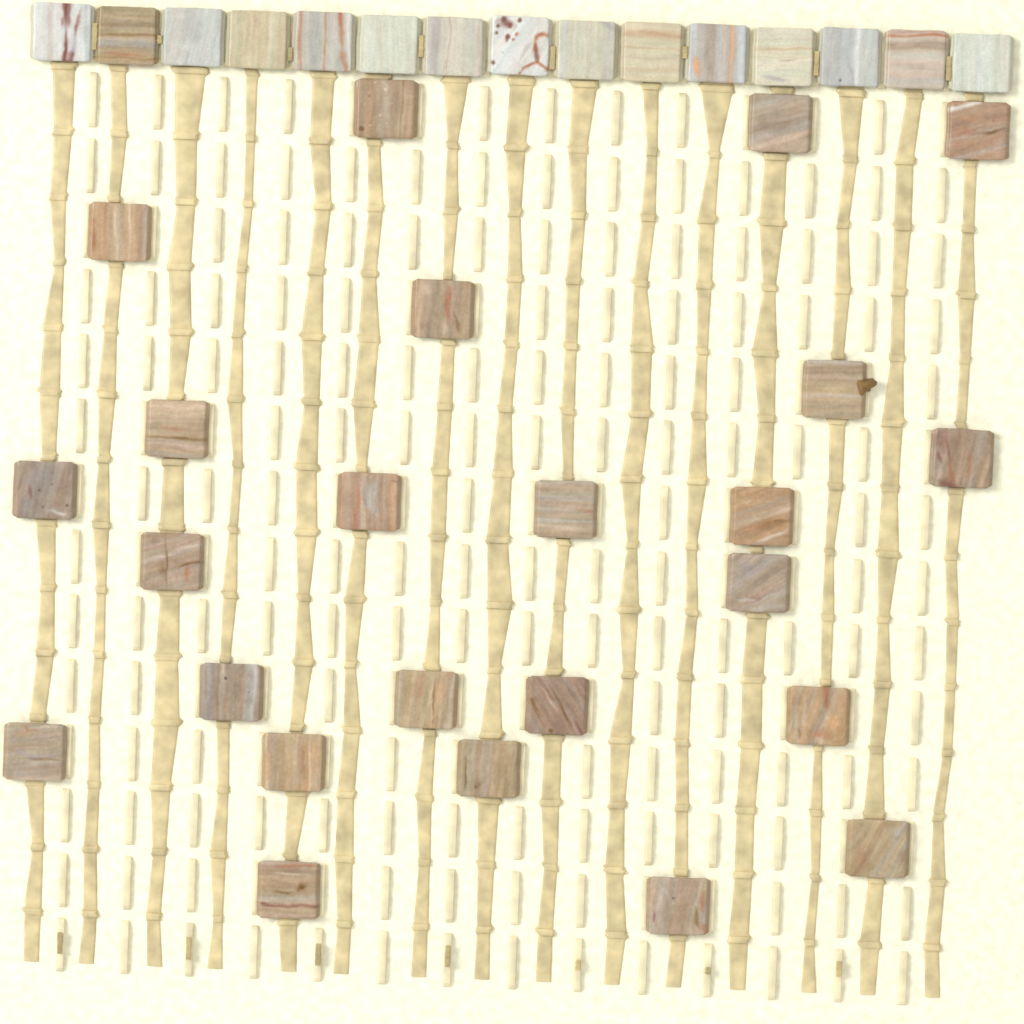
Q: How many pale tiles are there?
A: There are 14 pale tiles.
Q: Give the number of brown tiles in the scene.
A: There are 25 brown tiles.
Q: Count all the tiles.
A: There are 39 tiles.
